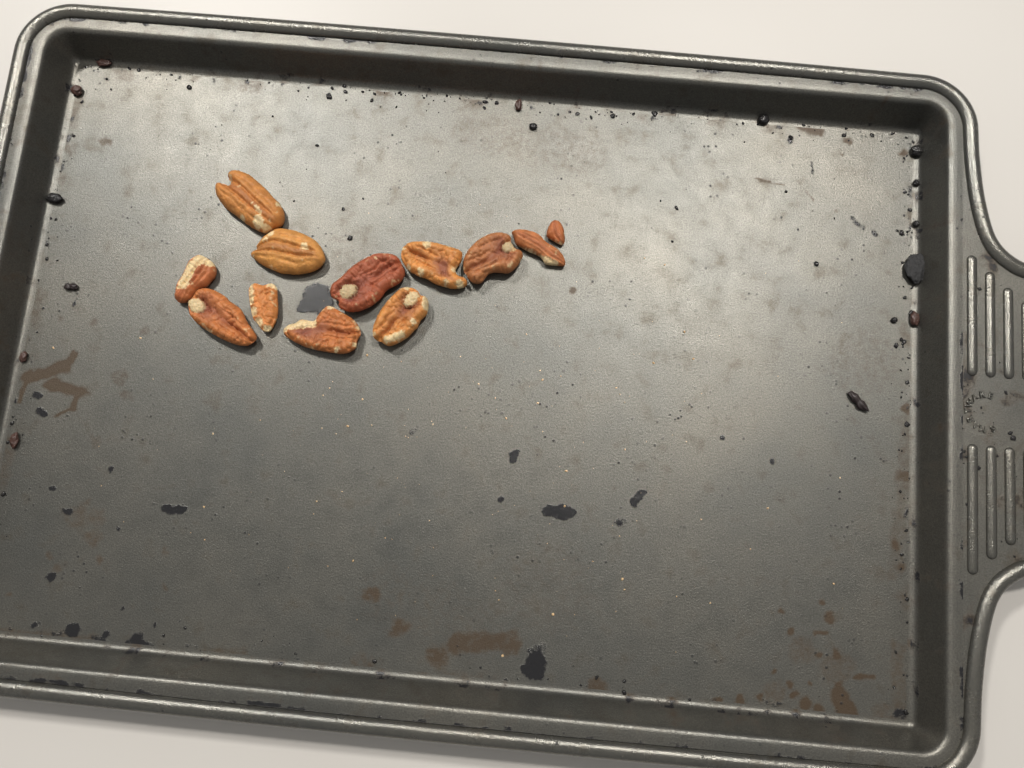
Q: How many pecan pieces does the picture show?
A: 12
